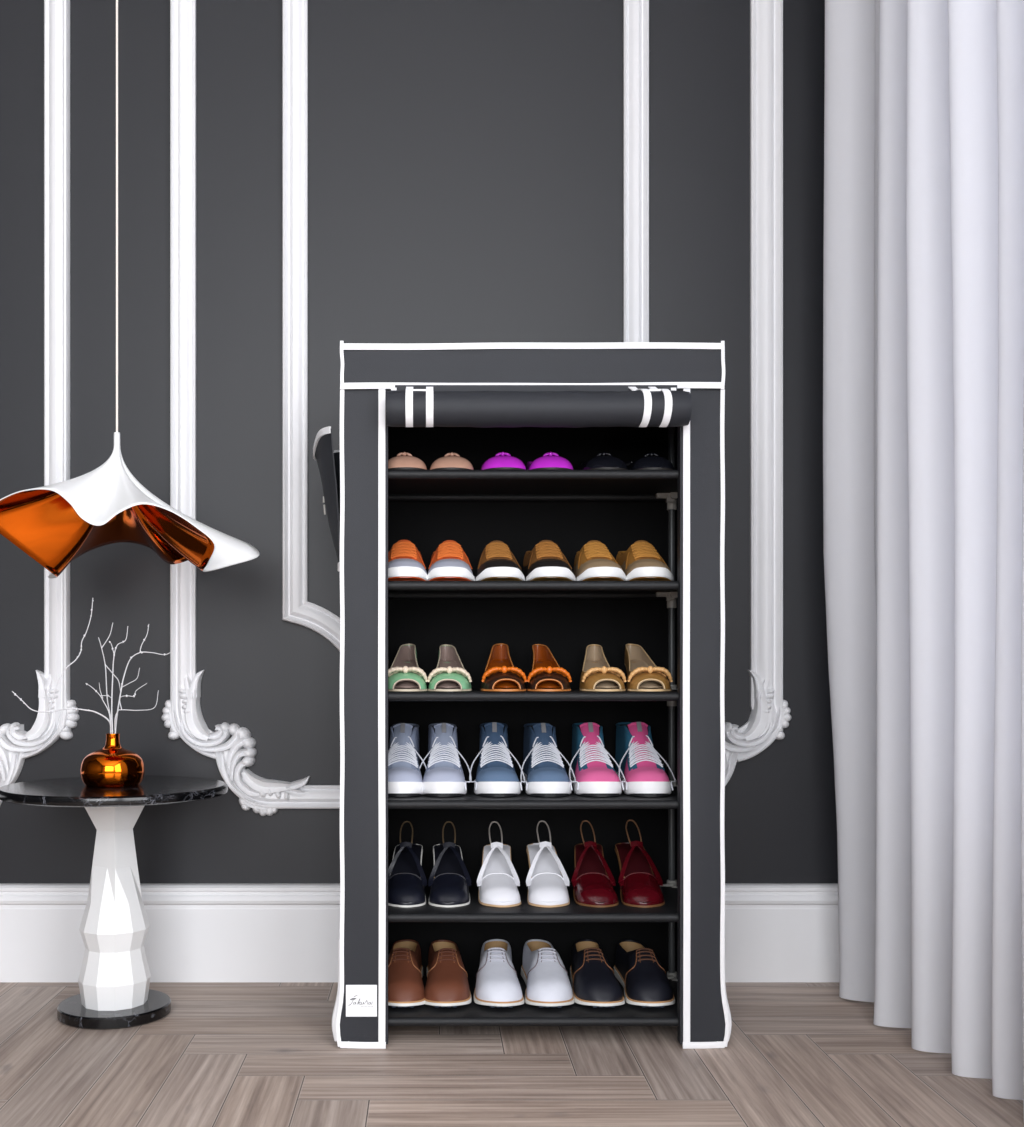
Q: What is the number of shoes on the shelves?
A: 36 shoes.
